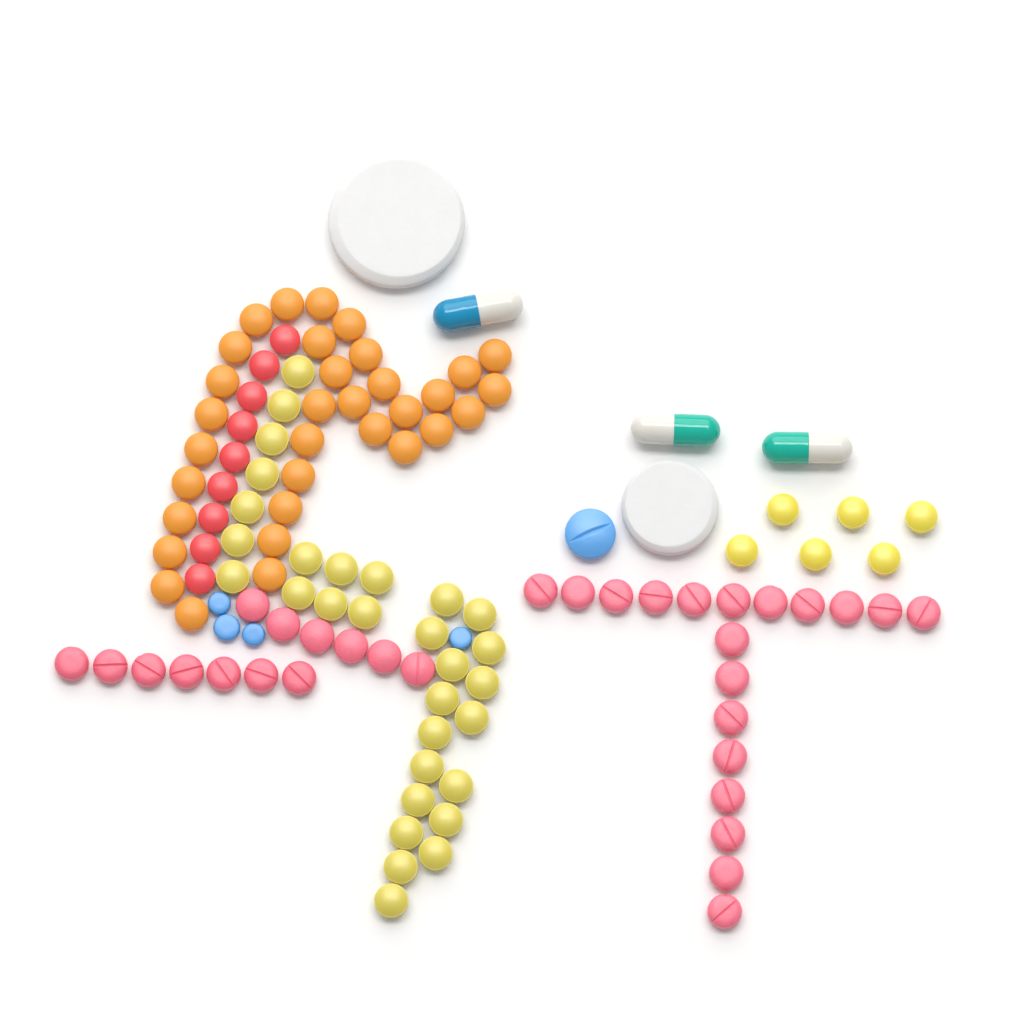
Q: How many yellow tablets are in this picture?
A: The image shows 36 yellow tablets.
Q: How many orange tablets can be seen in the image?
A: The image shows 33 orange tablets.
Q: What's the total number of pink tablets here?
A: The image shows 32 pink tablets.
